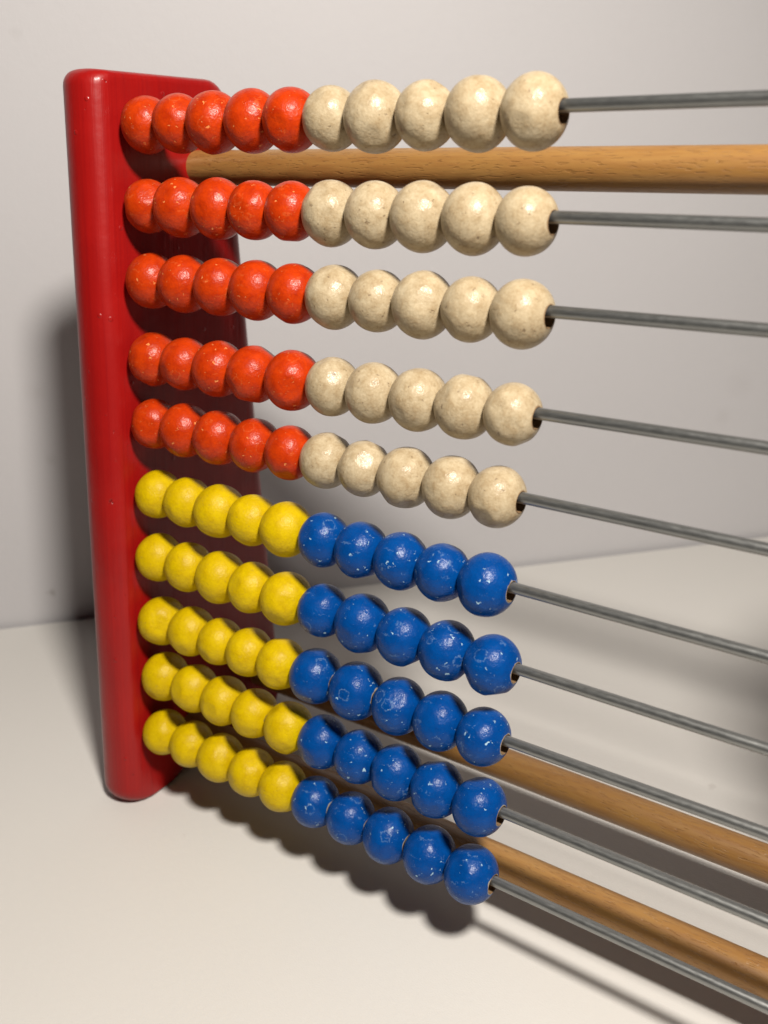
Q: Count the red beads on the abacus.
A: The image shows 25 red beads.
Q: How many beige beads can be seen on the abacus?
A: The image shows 25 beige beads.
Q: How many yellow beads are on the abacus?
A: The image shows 25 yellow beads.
